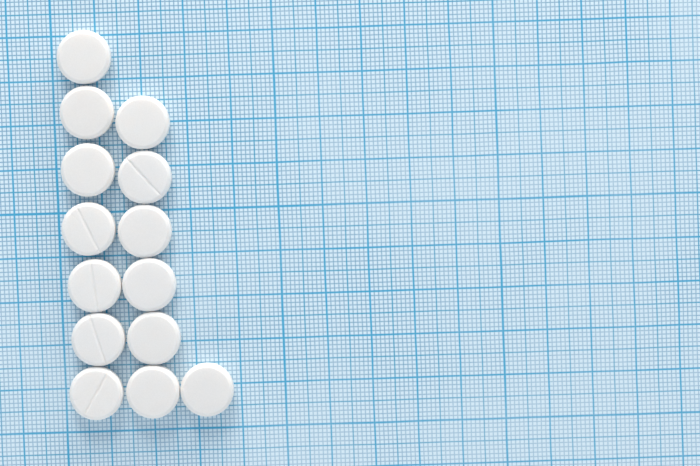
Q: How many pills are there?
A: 14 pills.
